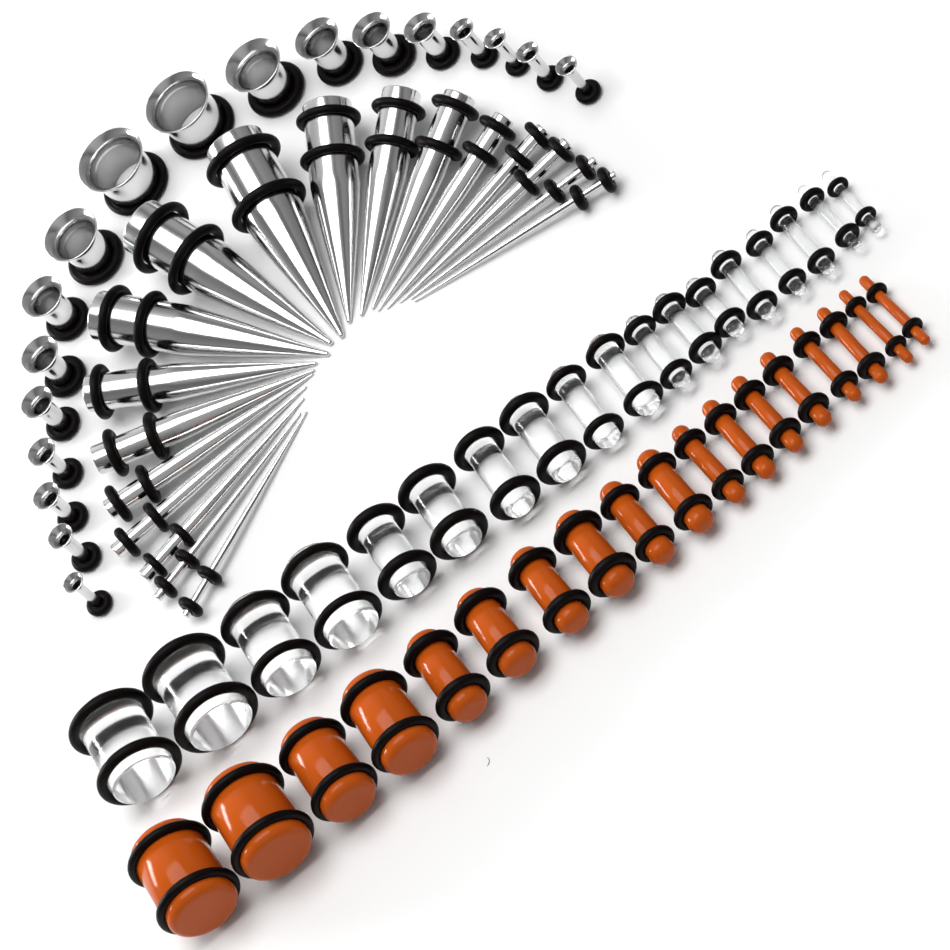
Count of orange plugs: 18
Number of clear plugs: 18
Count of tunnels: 18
